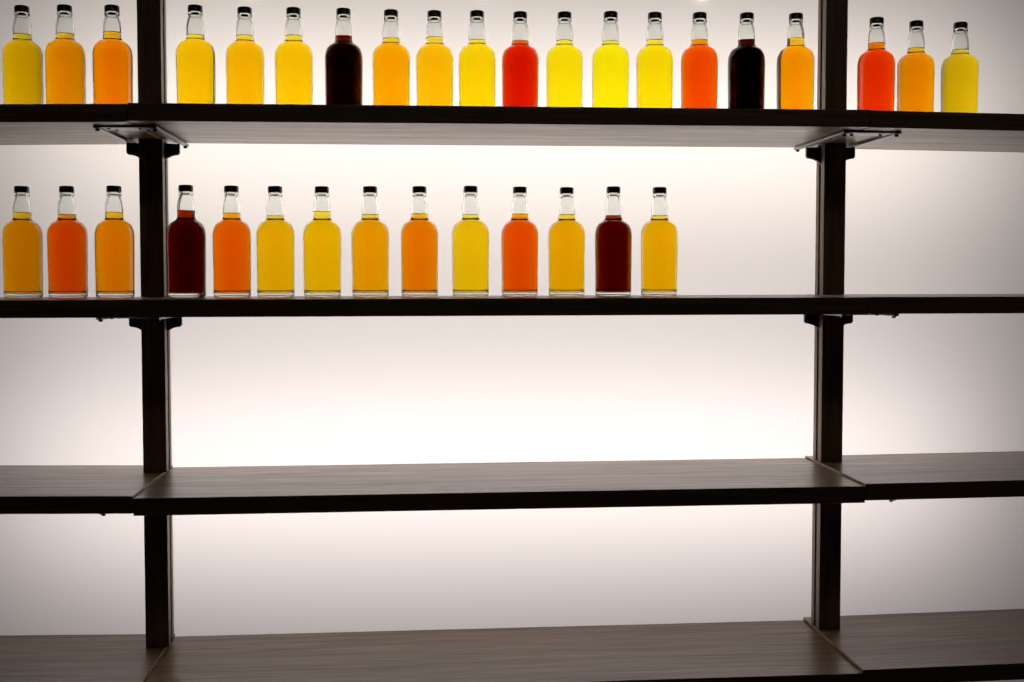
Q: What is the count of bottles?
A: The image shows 34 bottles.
